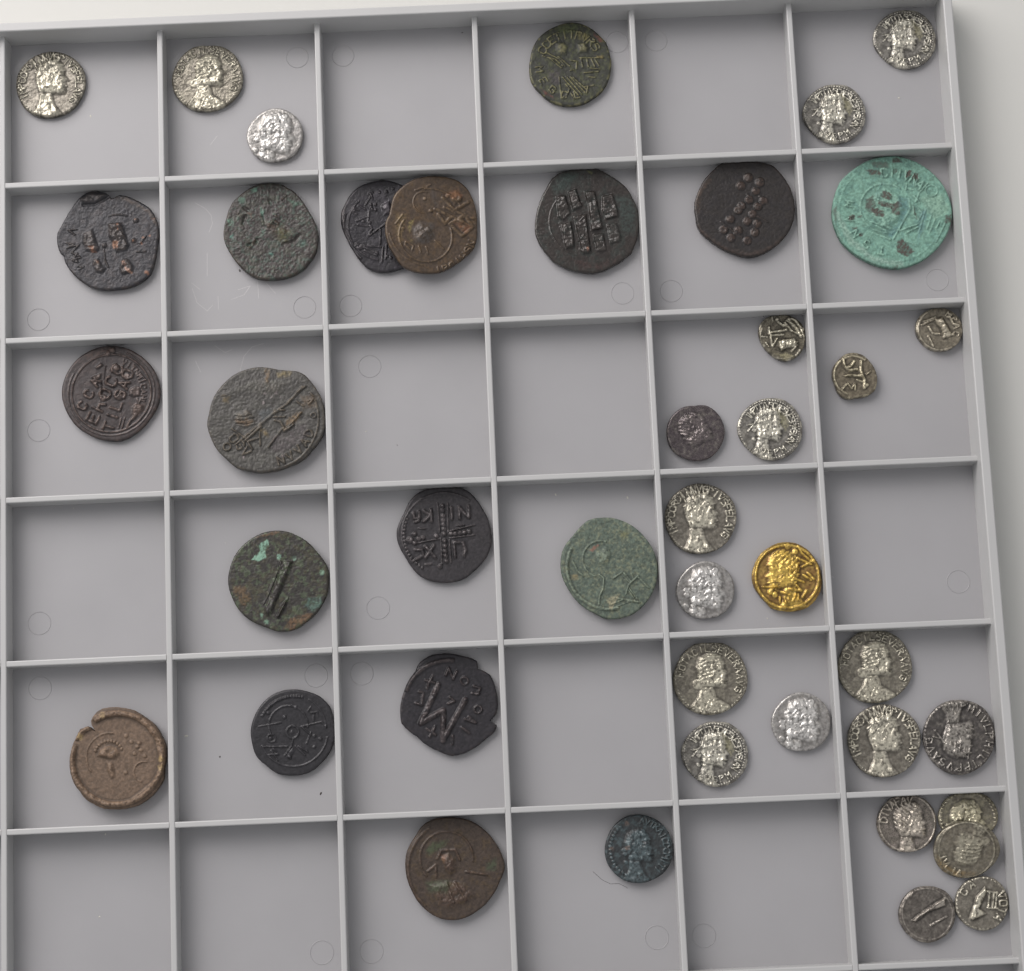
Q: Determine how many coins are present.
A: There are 42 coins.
